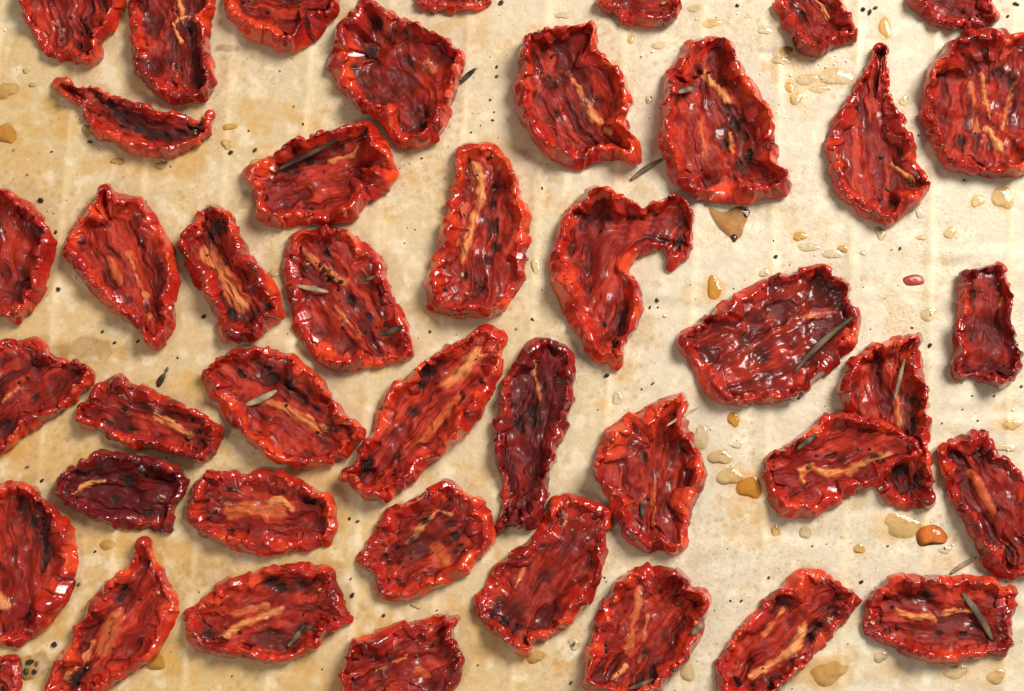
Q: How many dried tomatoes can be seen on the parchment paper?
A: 43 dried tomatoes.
